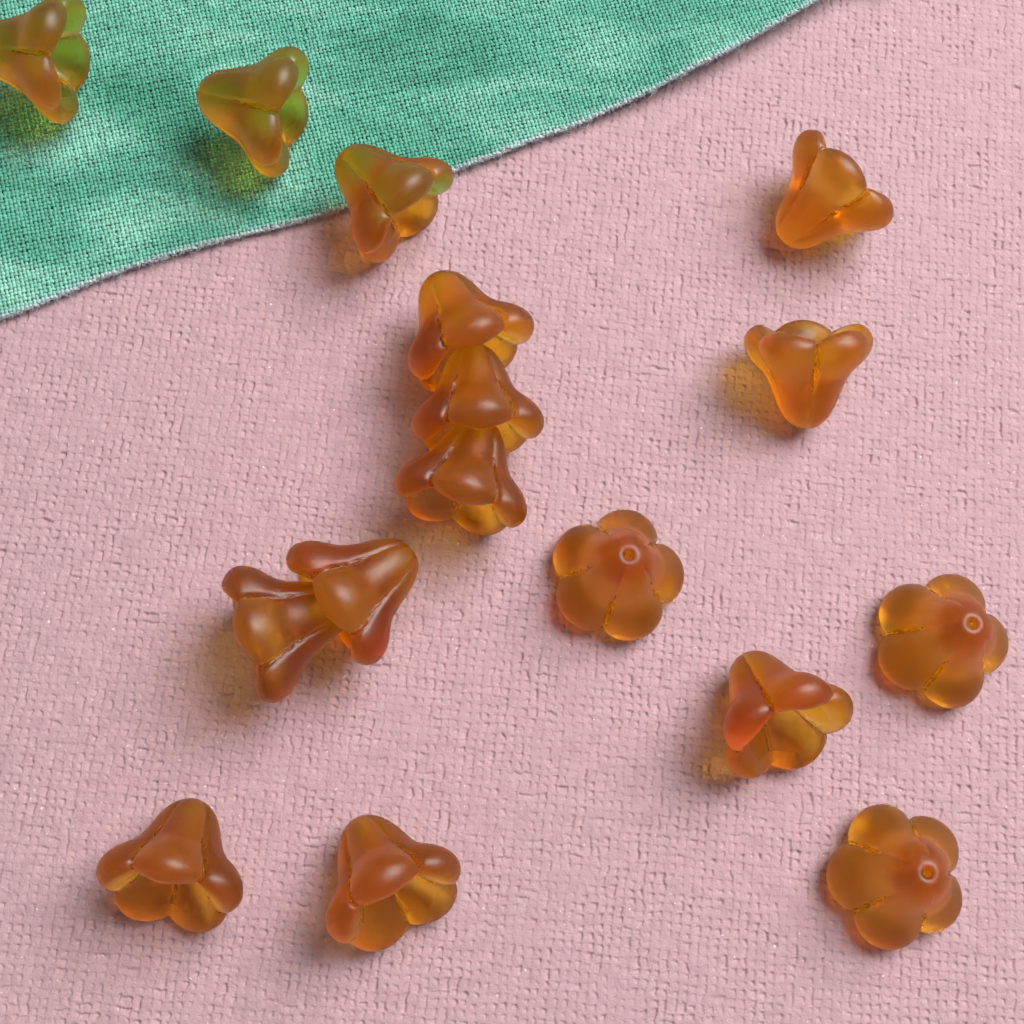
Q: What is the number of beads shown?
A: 16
